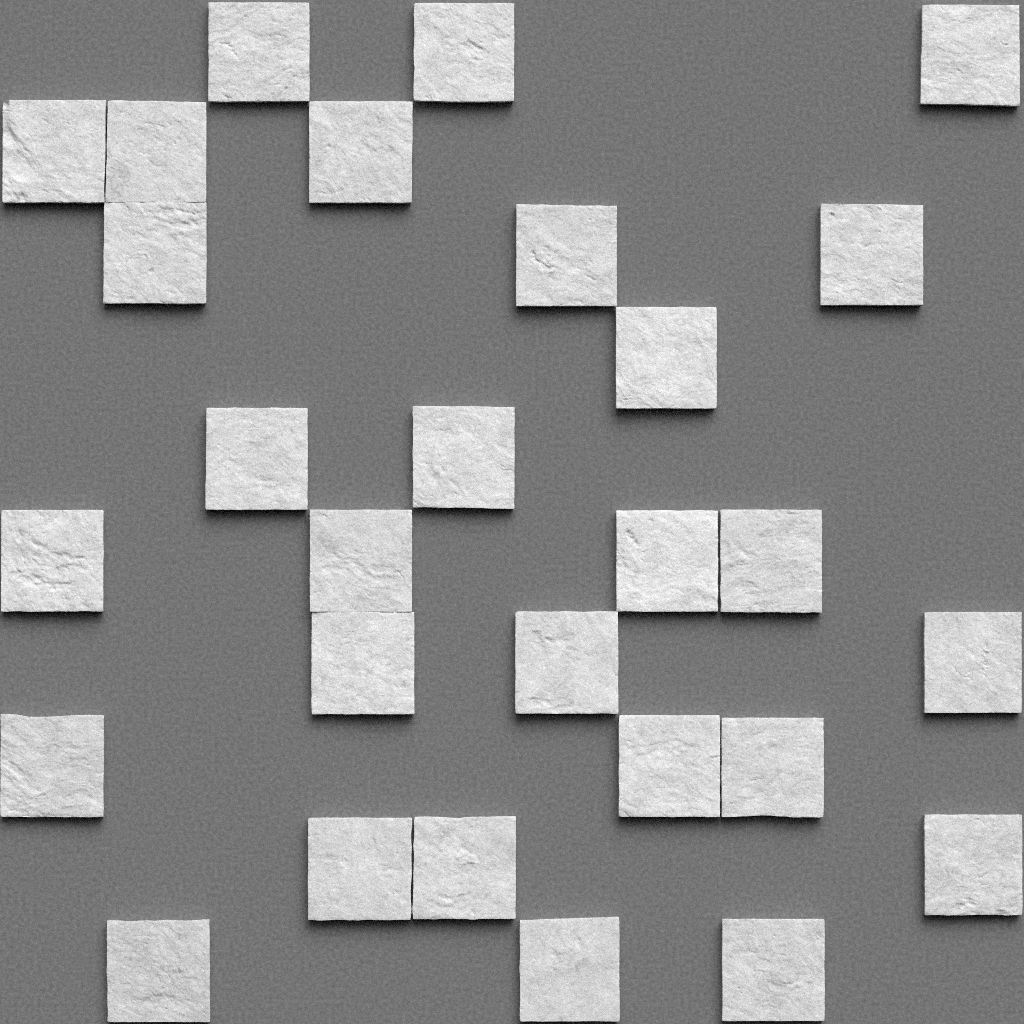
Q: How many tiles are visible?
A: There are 28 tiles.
